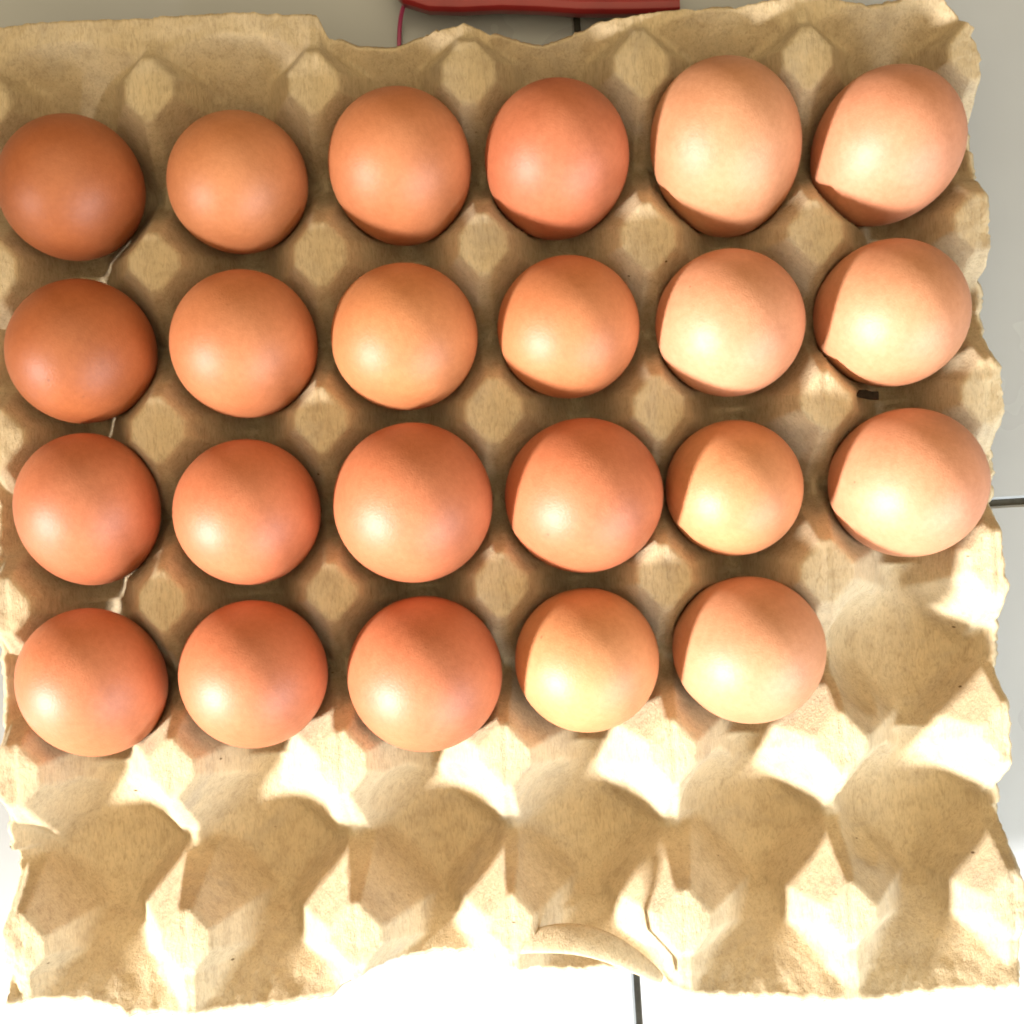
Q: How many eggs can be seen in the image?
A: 23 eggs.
